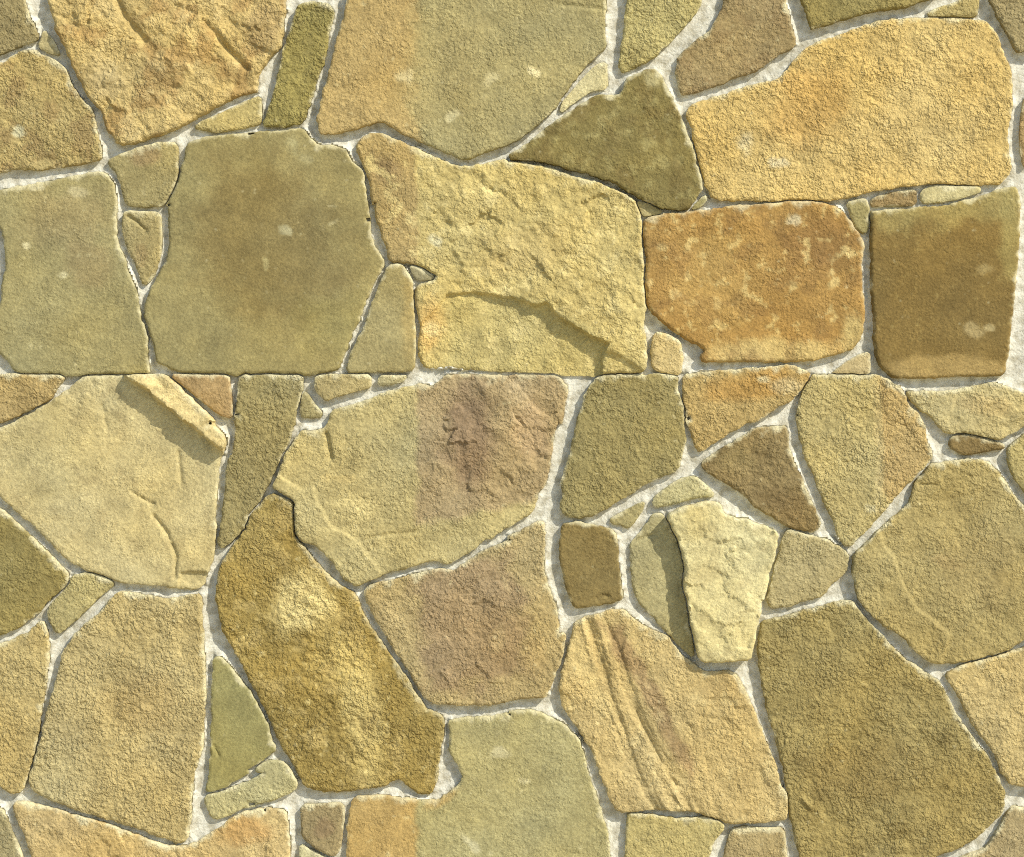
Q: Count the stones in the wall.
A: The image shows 73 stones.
